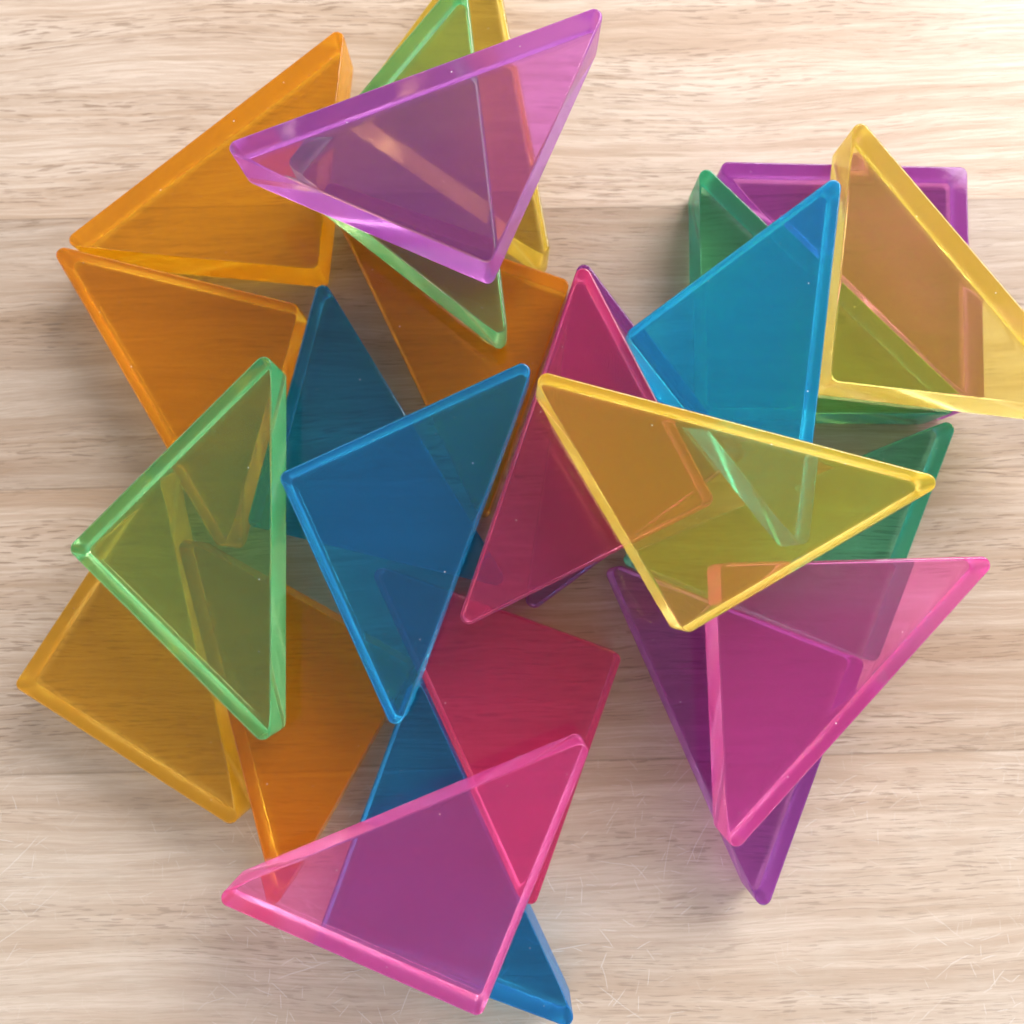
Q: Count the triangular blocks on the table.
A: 24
